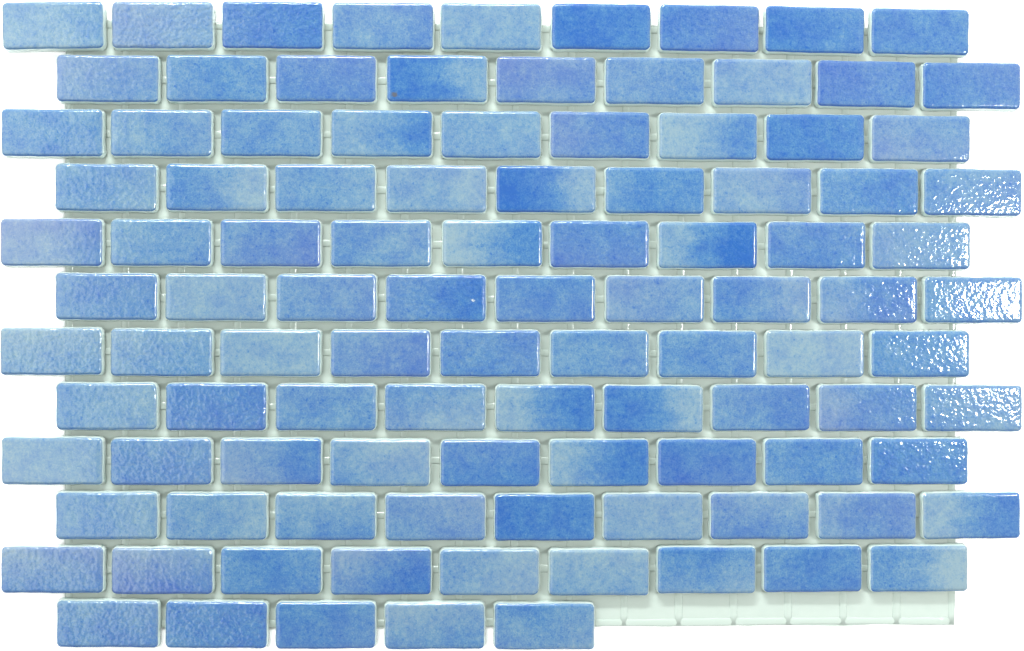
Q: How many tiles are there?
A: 104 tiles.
